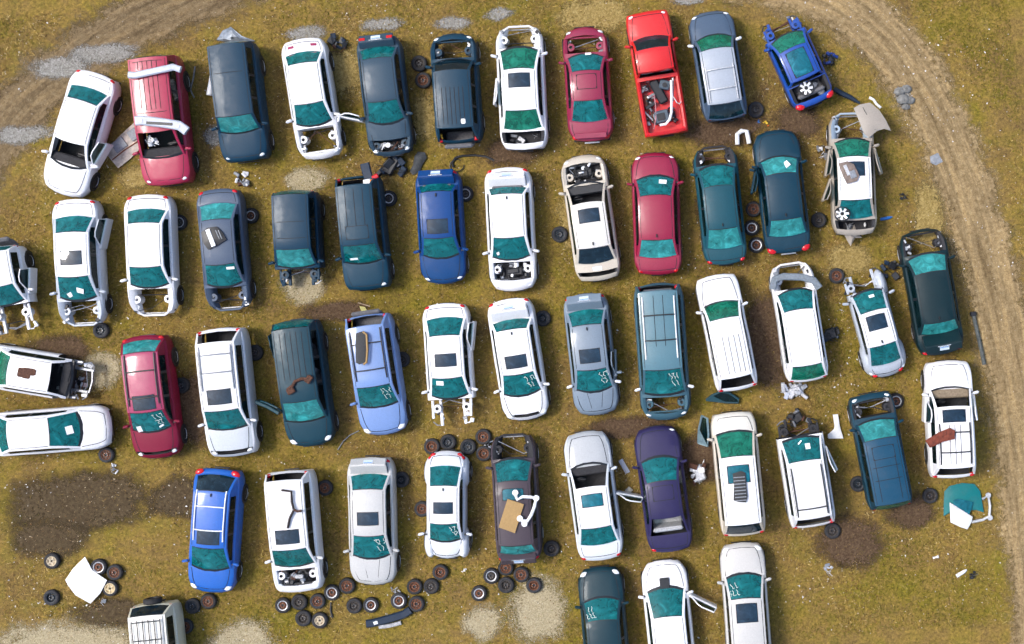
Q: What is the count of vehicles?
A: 53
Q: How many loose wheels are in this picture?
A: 60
